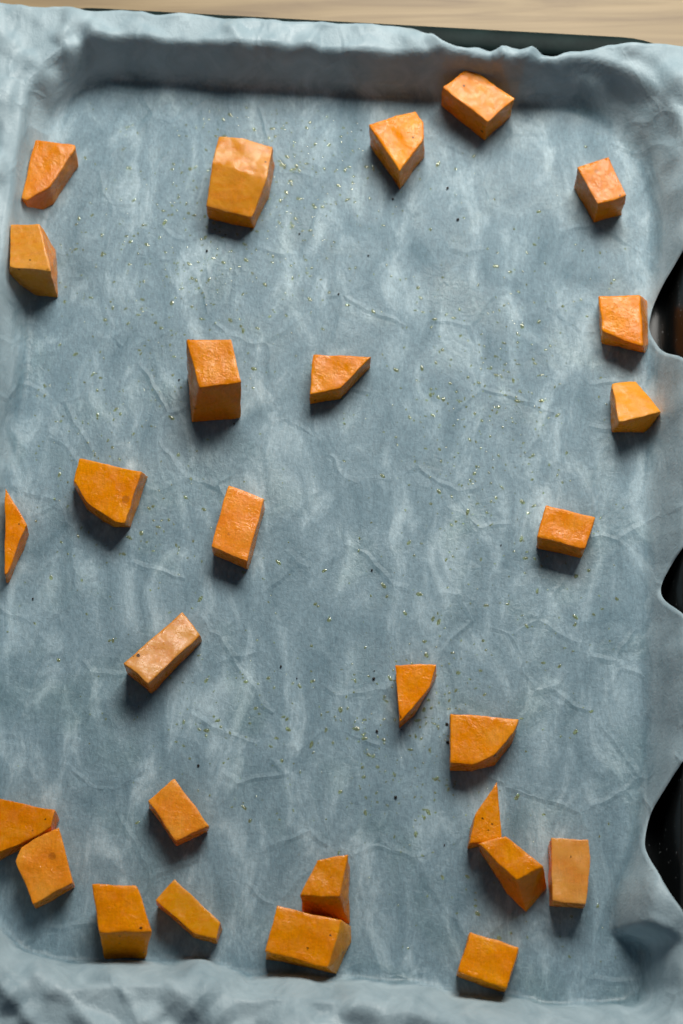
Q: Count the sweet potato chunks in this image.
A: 28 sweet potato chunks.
